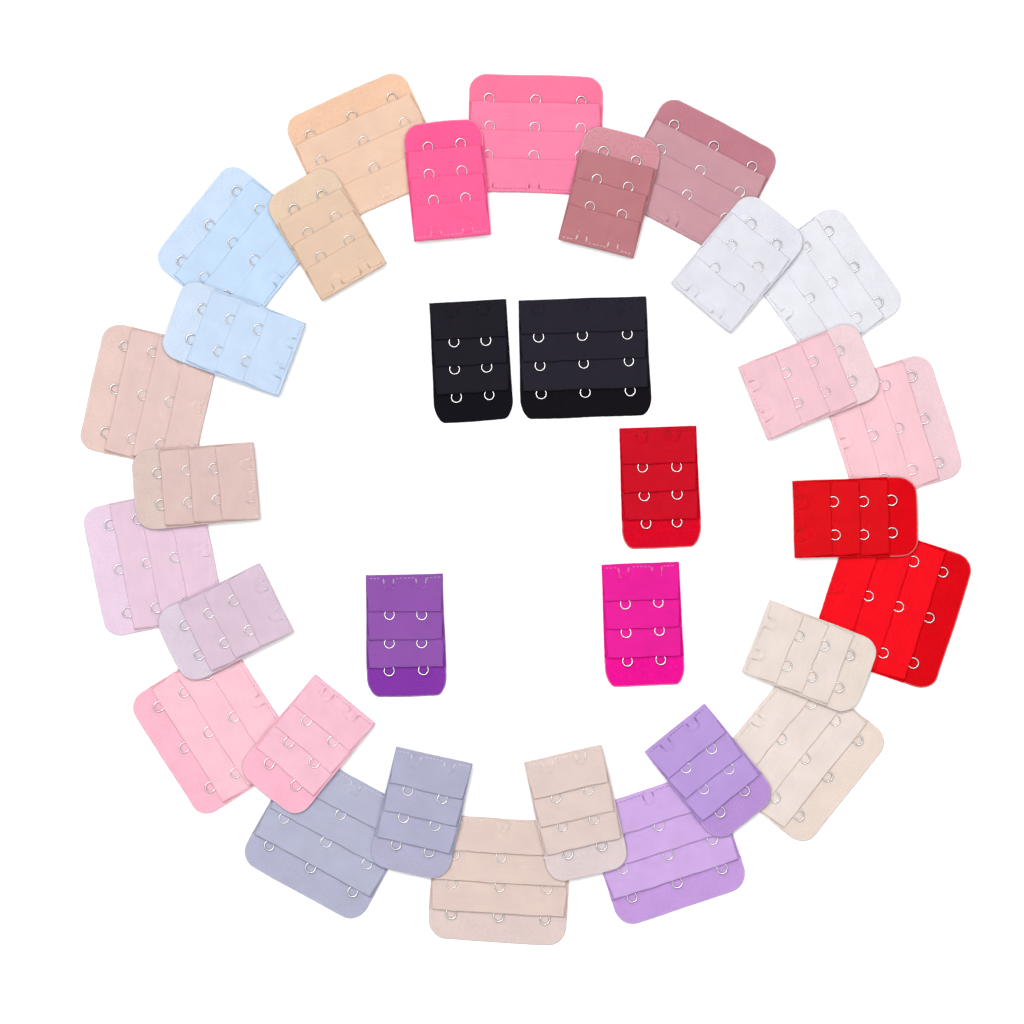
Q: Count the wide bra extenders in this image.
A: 15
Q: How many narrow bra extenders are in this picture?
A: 18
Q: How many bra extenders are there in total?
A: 33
